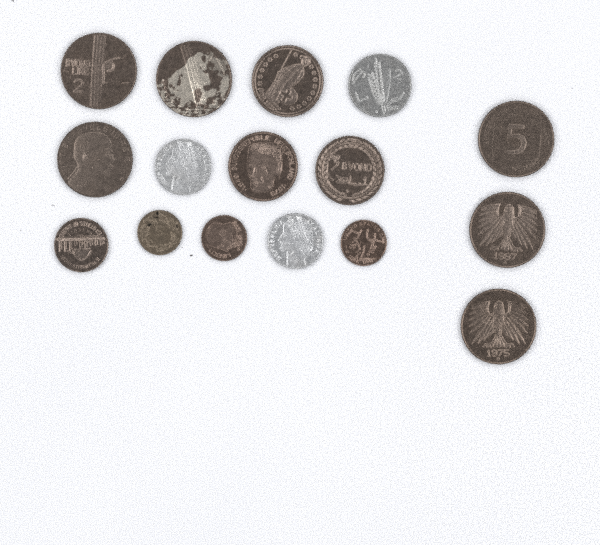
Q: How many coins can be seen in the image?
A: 16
